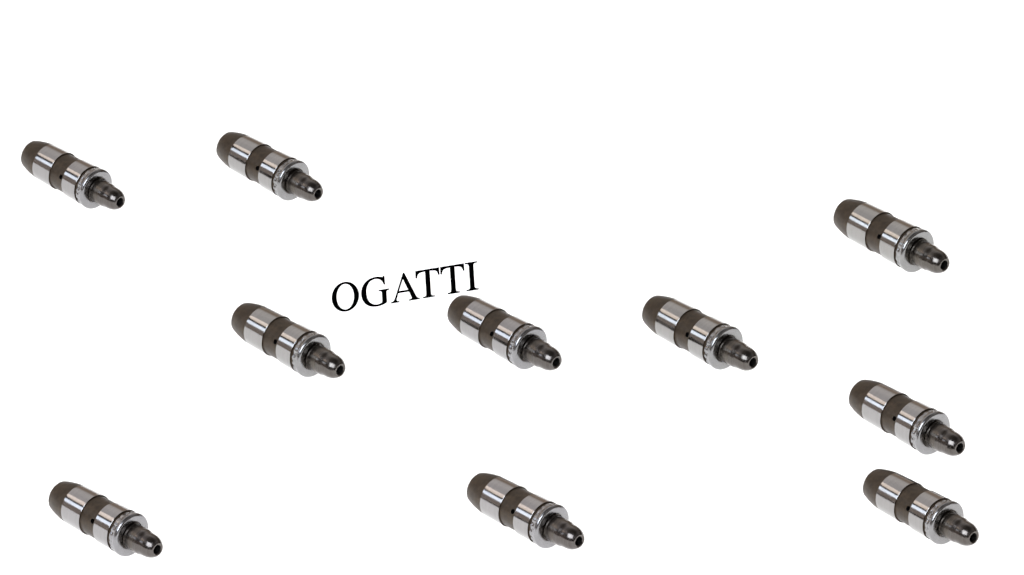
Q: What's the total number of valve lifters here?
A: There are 10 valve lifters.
